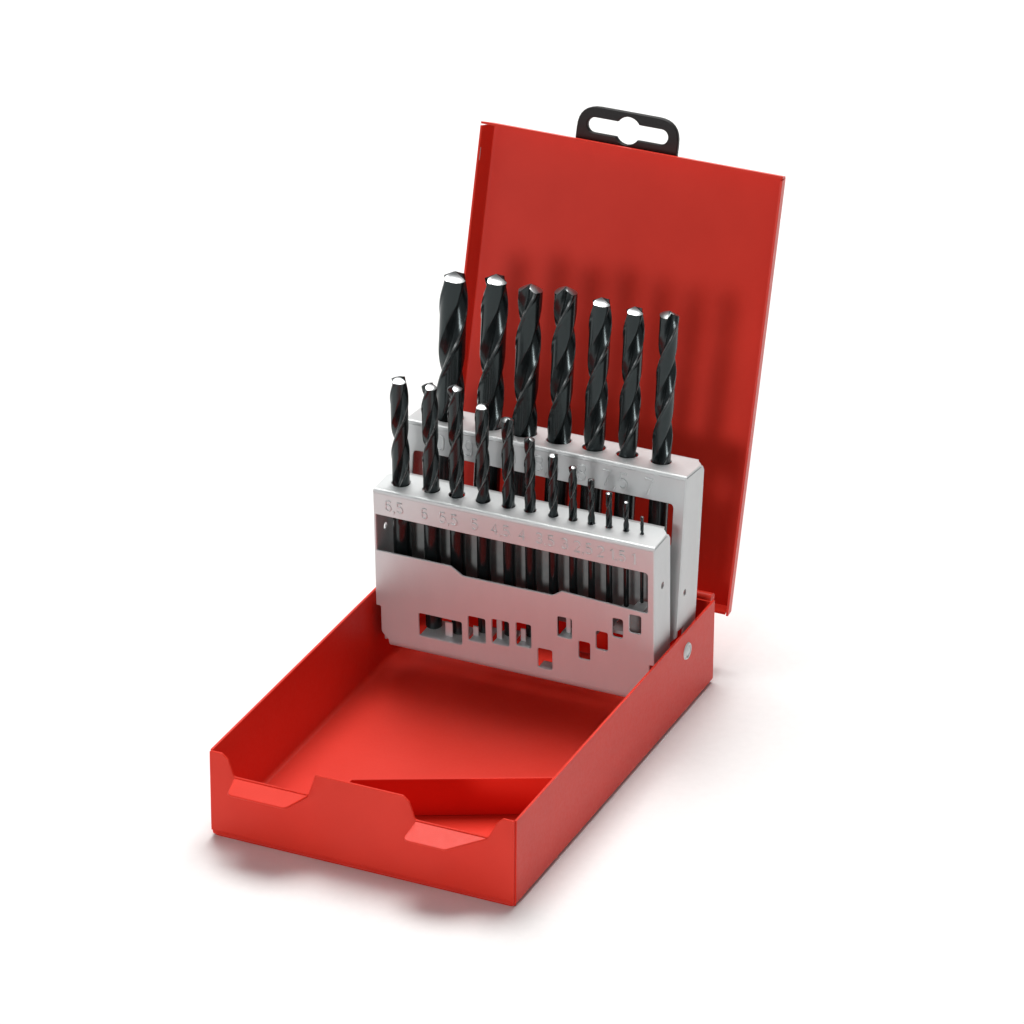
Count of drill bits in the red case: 19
